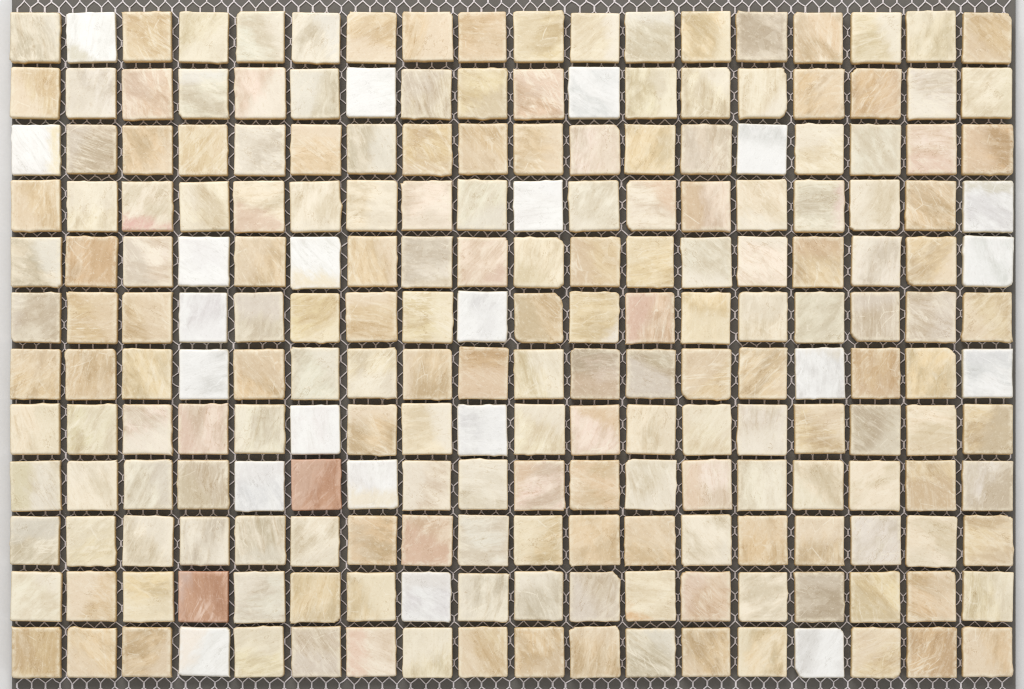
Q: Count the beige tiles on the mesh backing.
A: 192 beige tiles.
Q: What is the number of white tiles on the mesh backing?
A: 22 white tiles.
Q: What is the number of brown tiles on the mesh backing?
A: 2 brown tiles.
